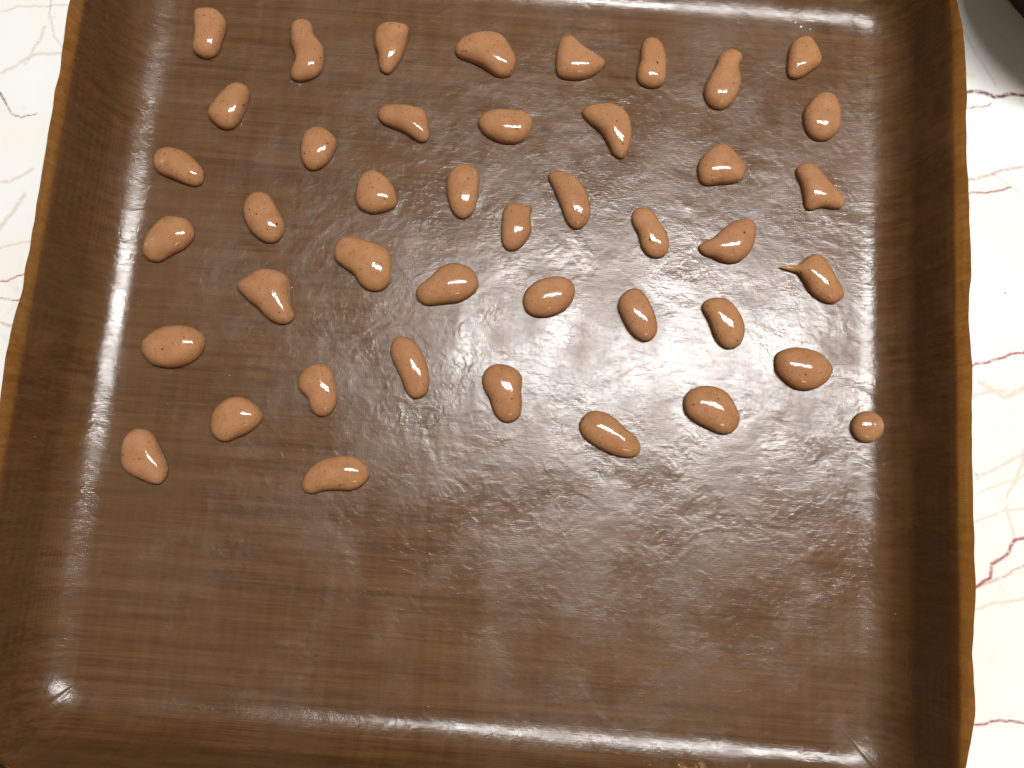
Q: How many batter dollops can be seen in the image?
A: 43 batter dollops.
